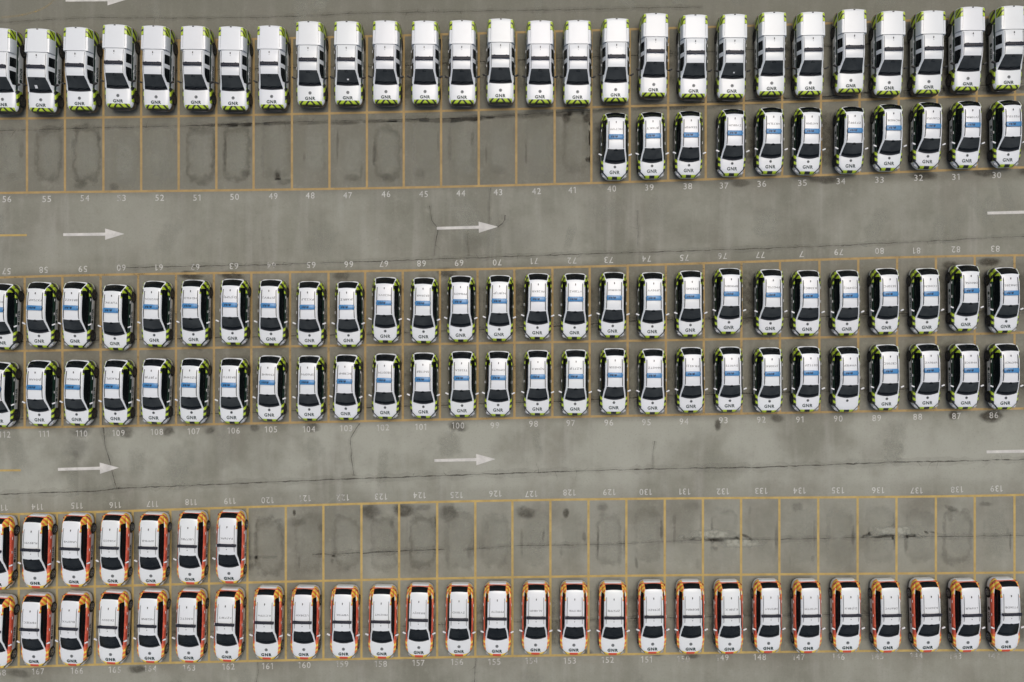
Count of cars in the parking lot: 99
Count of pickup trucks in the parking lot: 27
